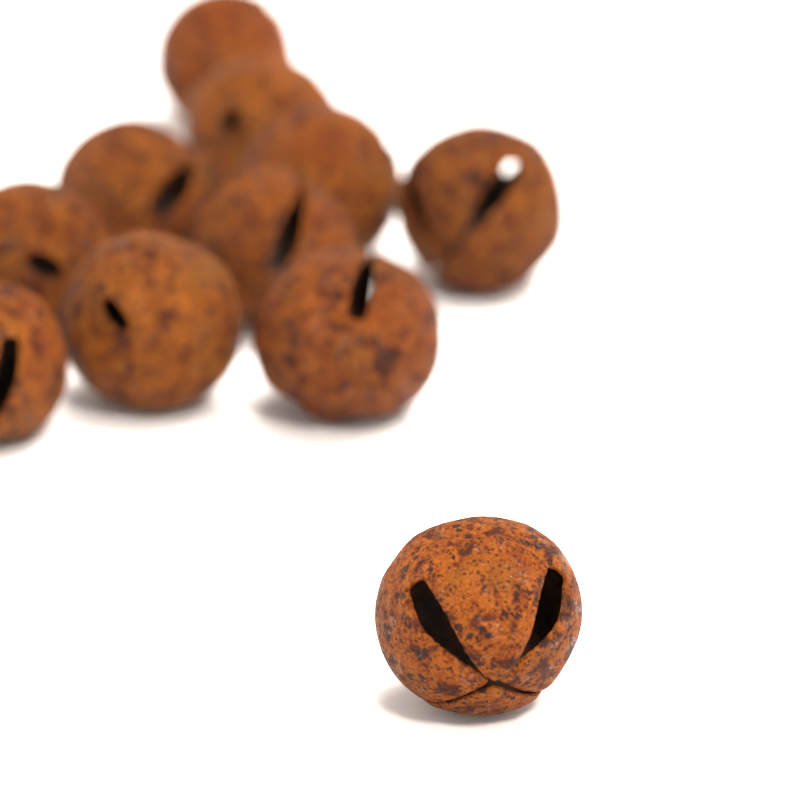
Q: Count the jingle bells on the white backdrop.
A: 11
